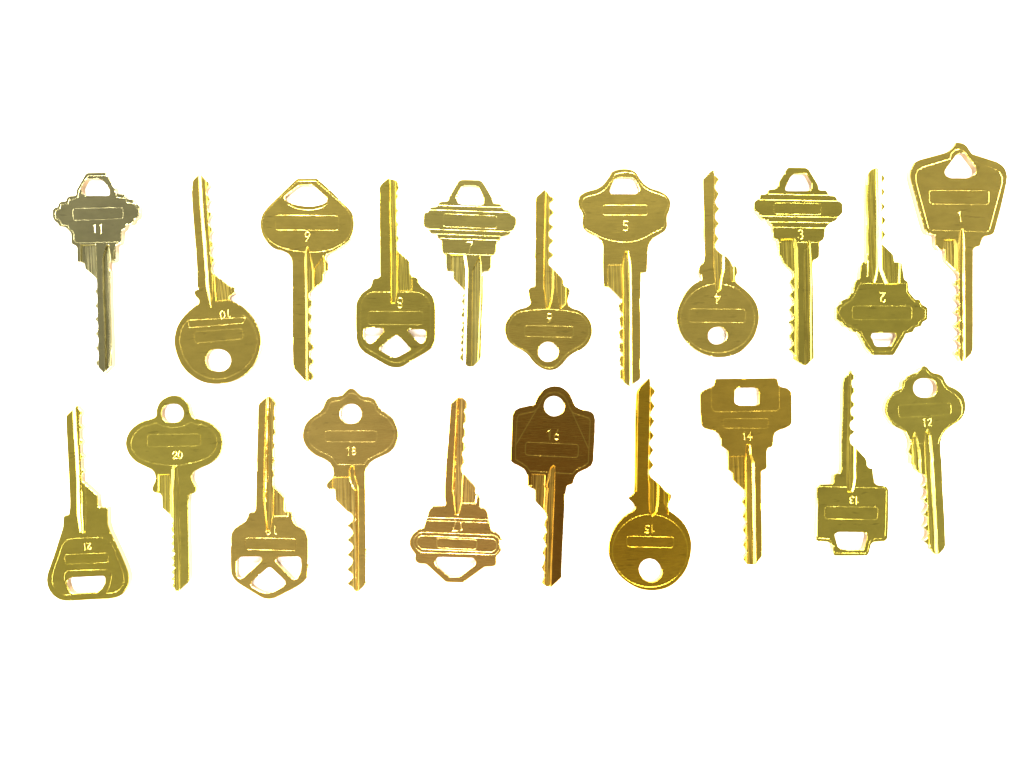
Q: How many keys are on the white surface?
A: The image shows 21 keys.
